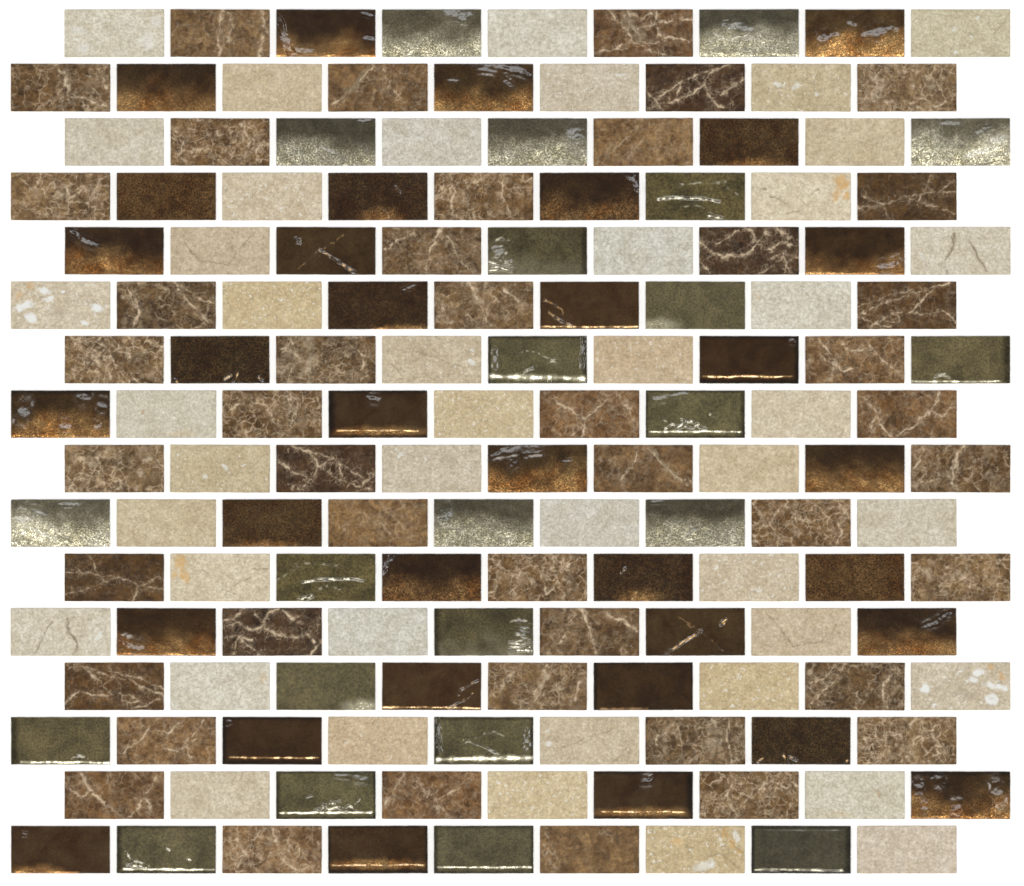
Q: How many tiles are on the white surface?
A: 144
